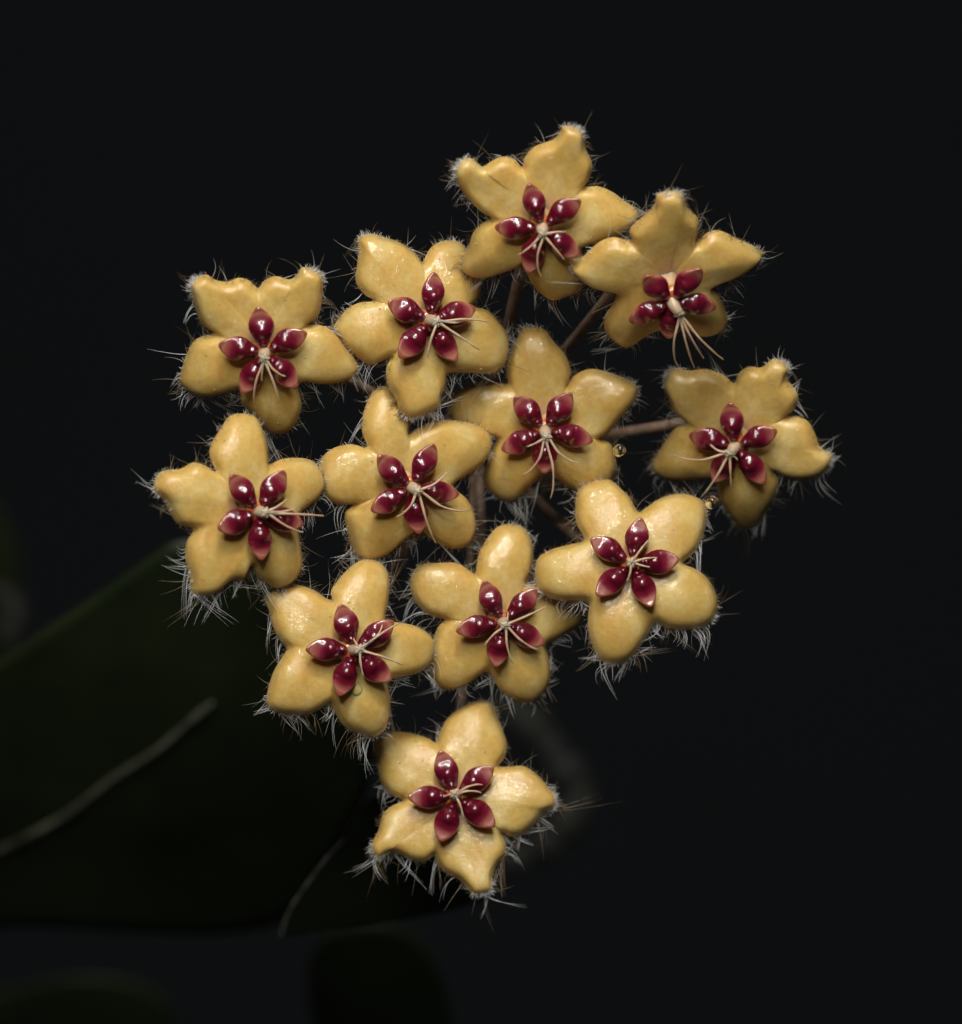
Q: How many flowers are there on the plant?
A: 12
